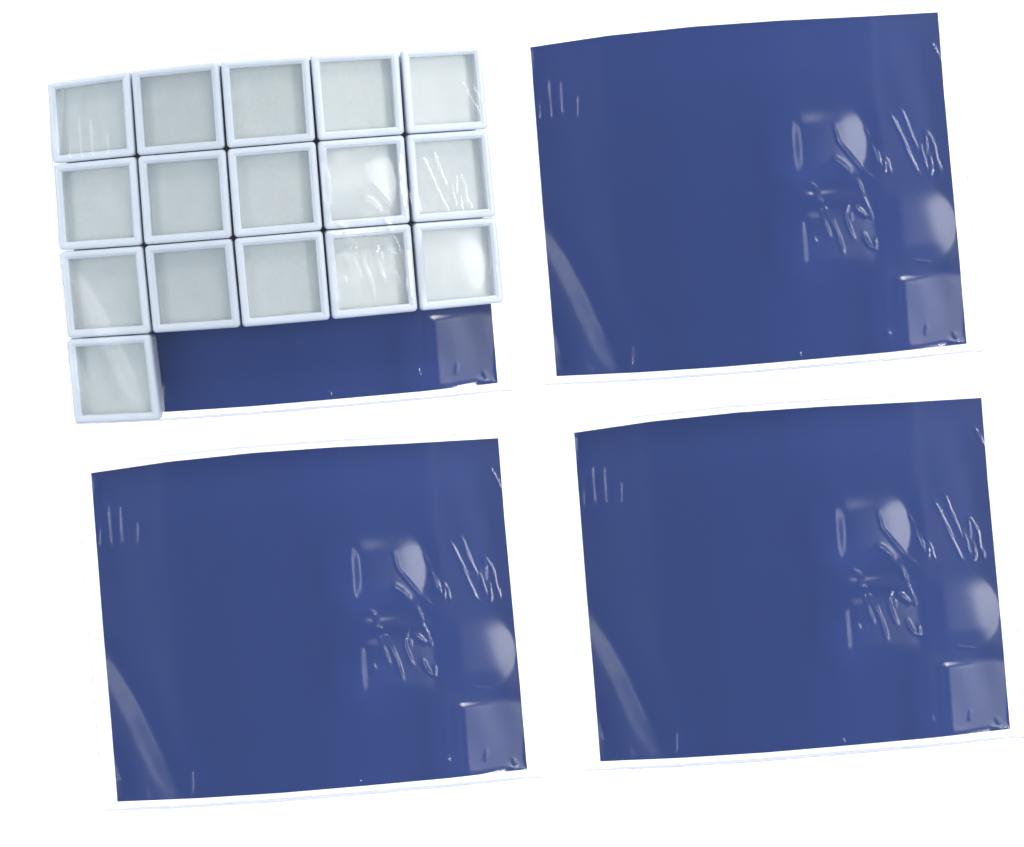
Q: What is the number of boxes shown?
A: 16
